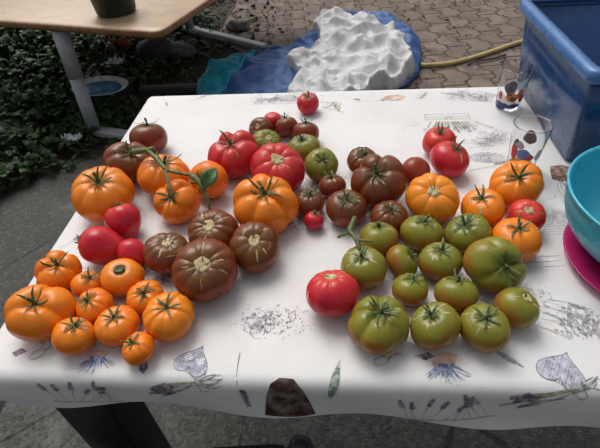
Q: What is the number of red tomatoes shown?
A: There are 12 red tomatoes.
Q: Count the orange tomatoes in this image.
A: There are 19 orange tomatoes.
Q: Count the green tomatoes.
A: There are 16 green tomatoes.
